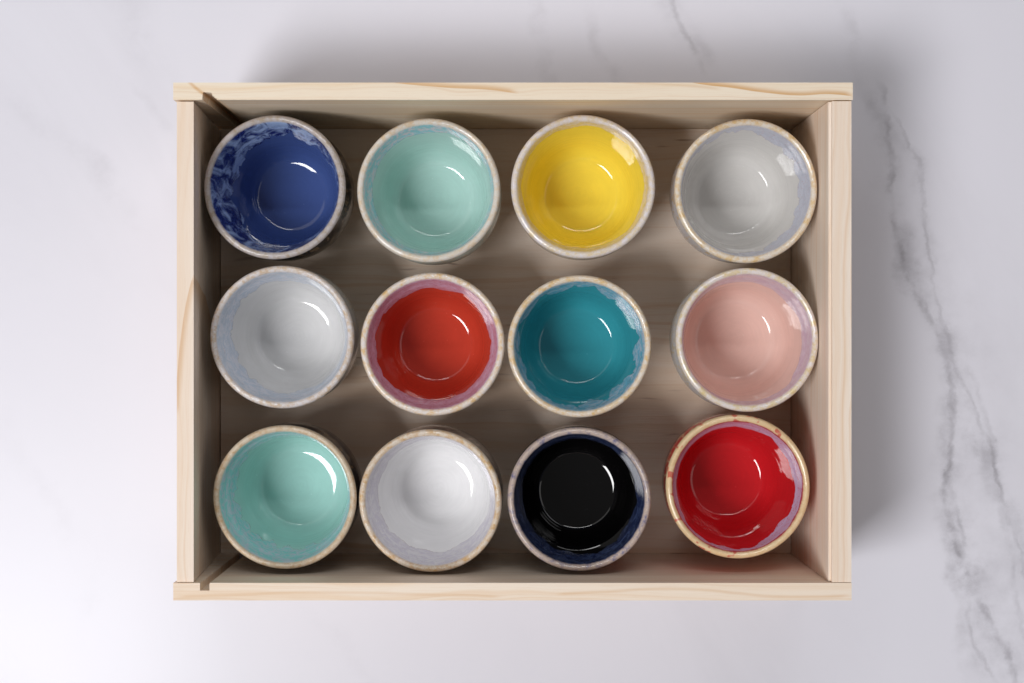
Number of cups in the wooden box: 12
